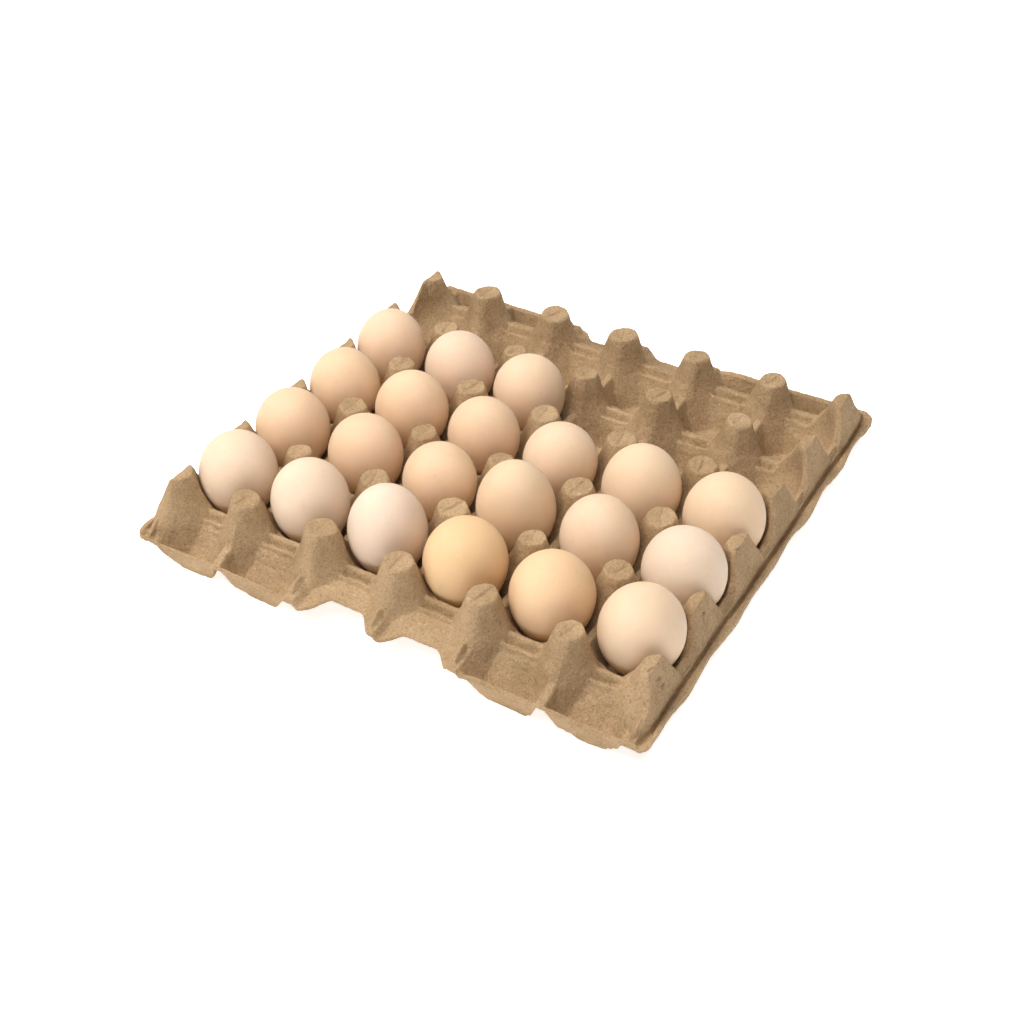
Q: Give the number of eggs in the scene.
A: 21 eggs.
